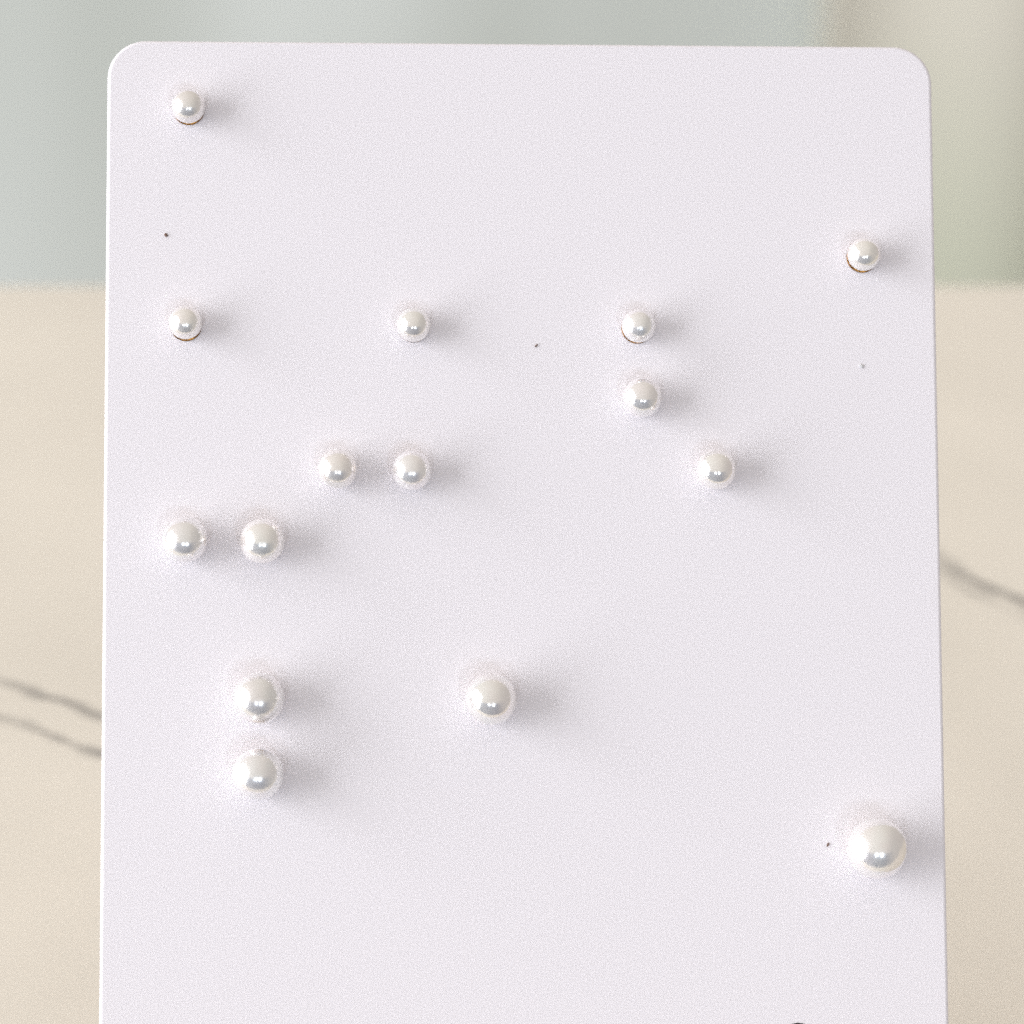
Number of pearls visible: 15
